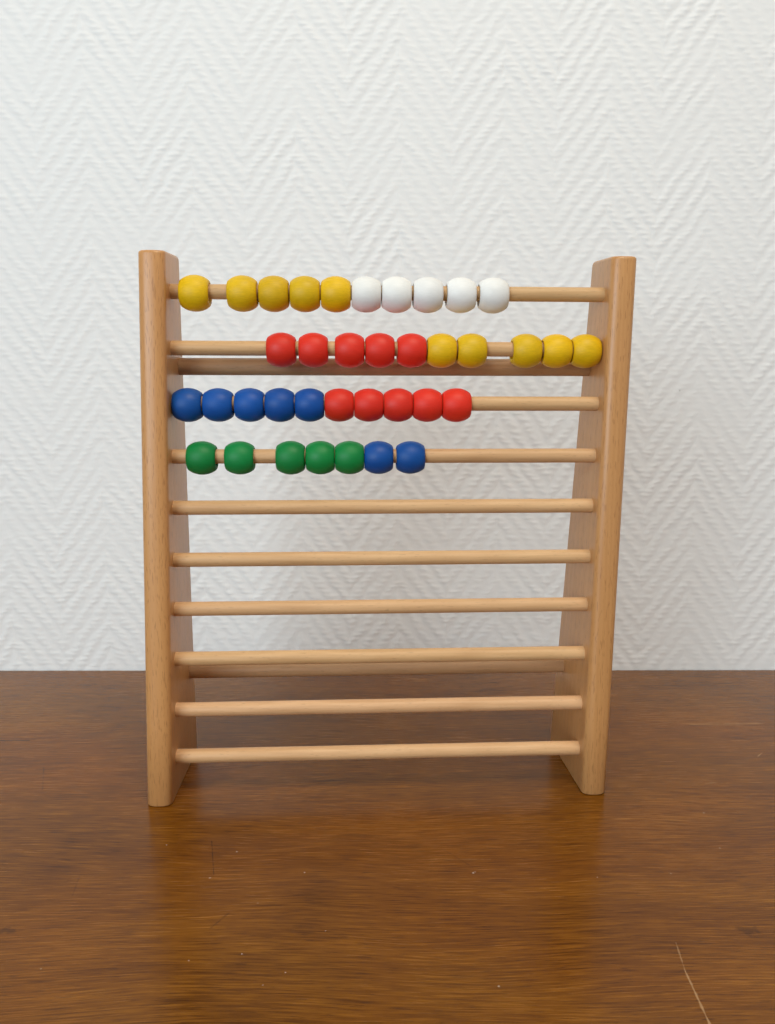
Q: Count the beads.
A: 37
